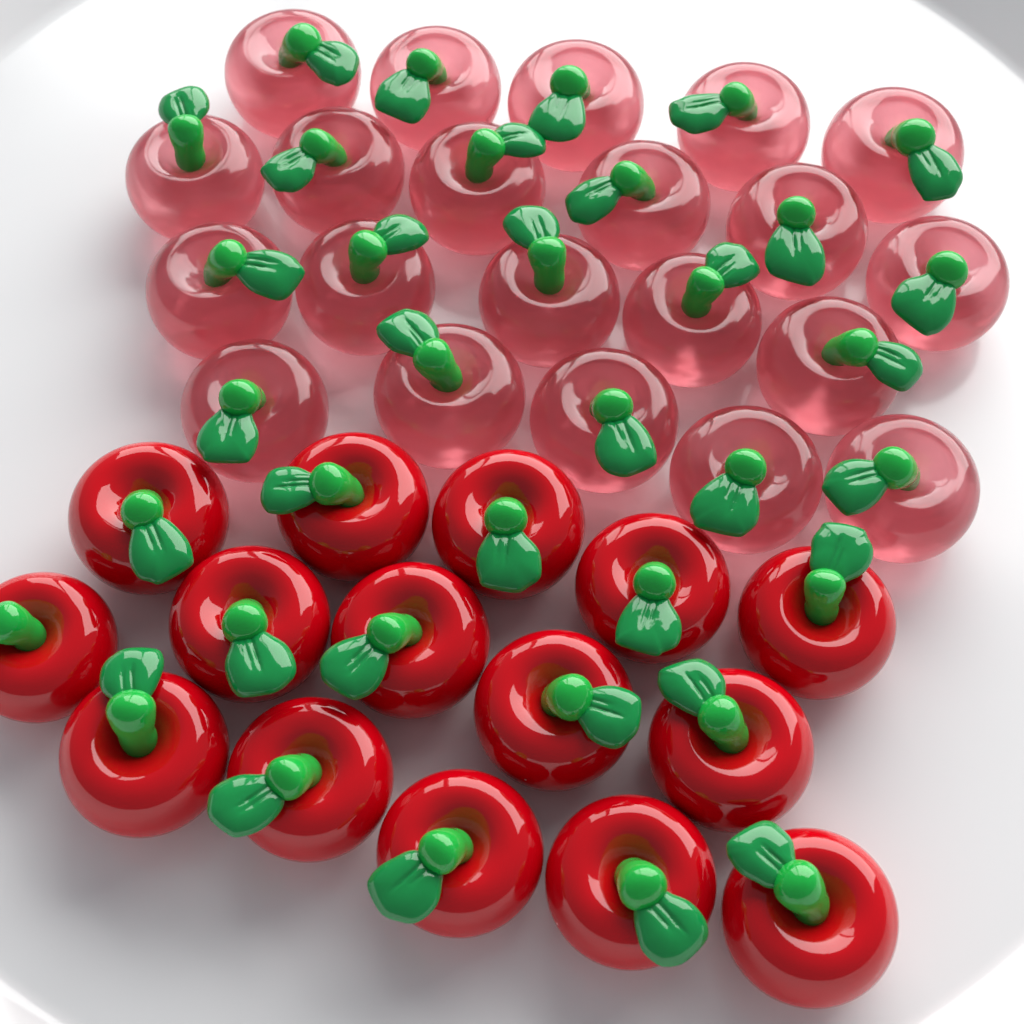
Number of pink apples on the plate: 21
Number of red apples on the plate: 15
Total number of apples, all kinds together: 36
